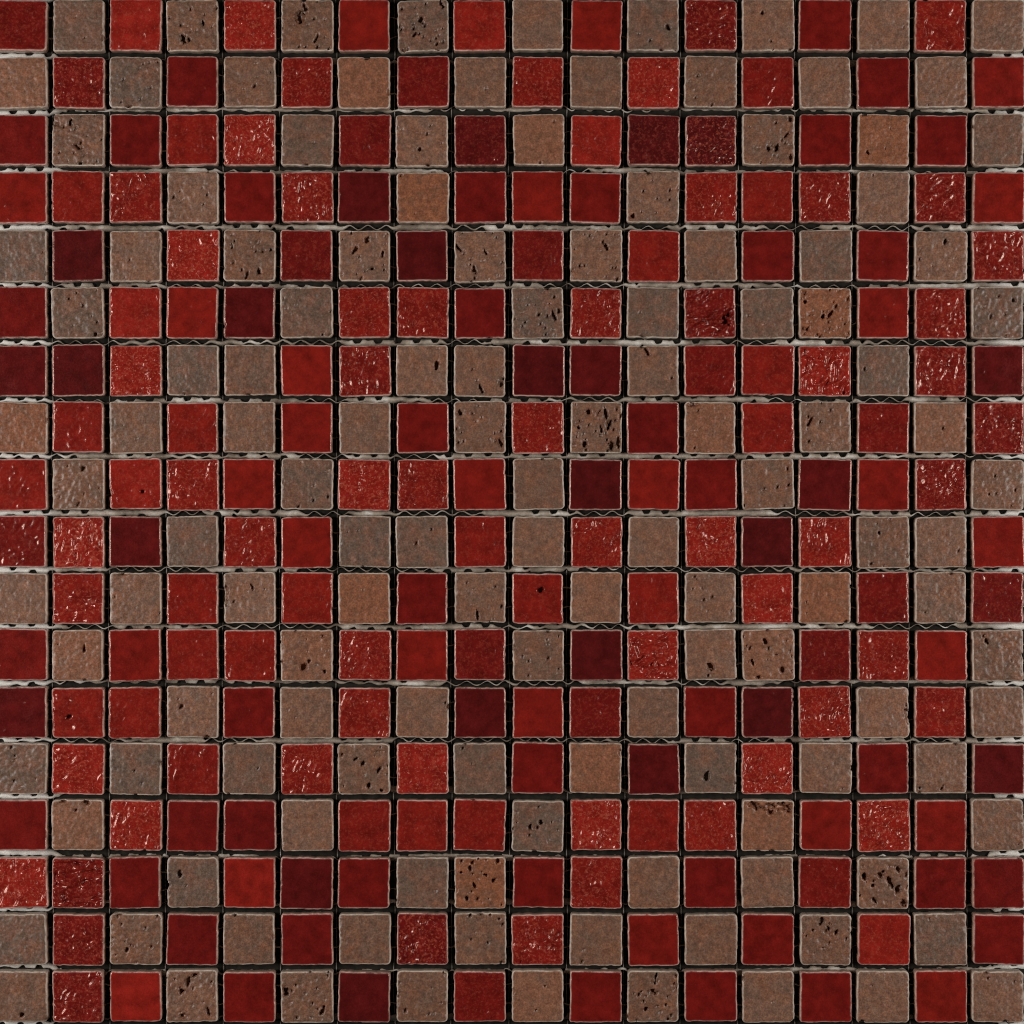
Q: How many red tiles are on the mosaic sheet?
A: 193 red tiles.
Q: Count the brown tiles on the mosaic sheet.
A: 131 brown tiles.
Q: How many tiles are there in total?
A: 324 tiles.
